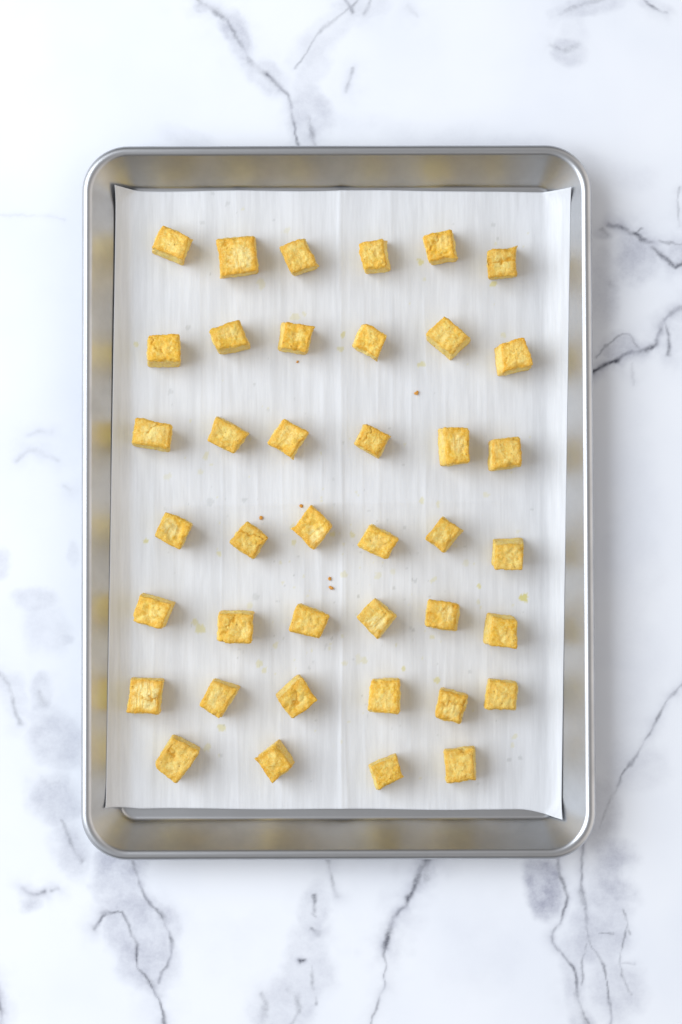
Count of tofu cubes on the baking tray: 40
